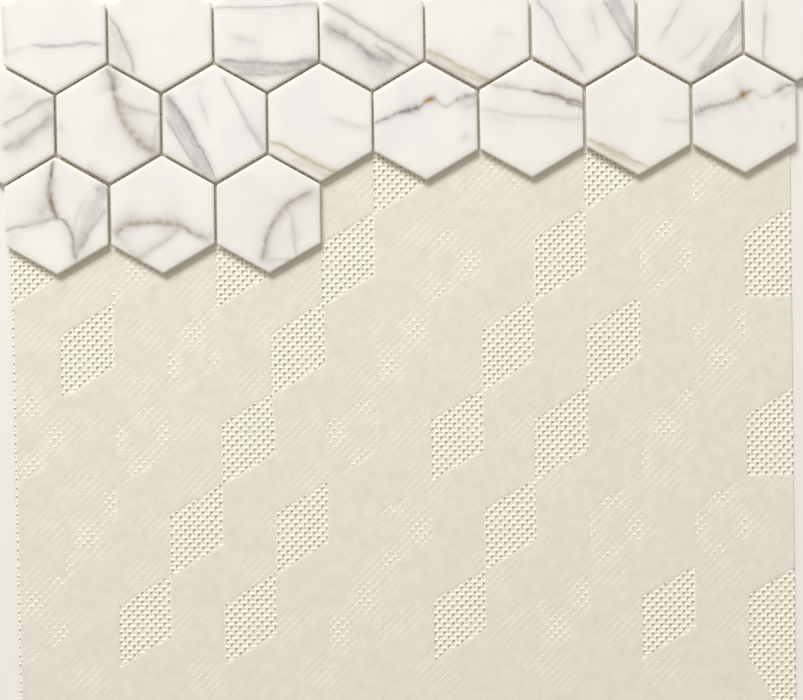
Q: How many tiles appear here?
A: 19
